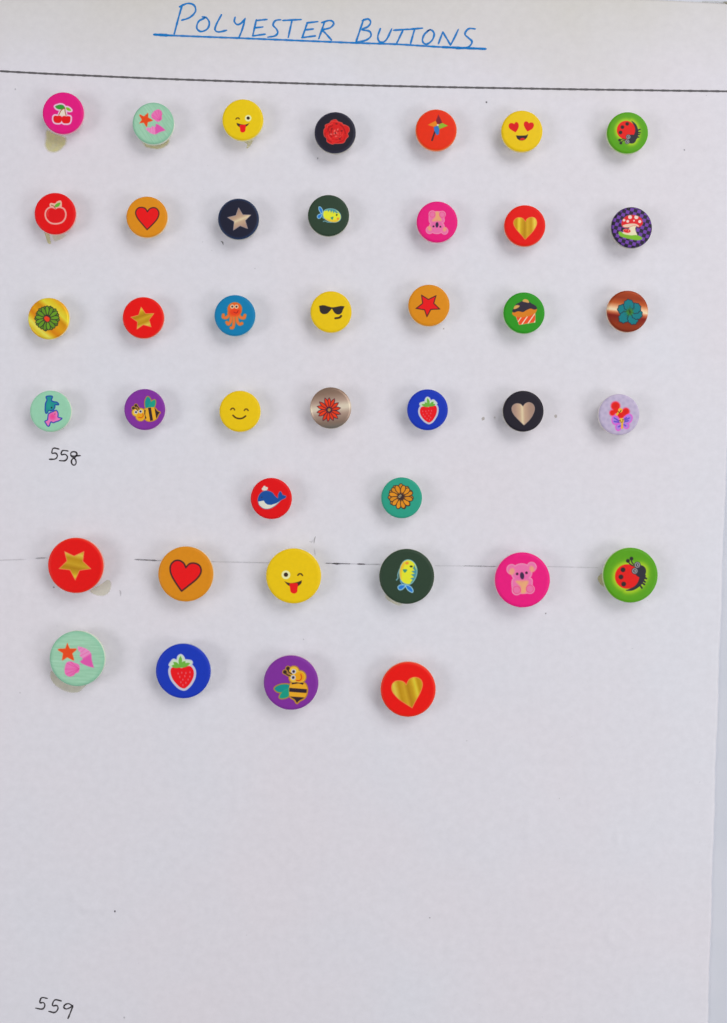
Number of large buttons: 10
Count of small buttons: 30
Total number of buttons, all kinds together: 40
